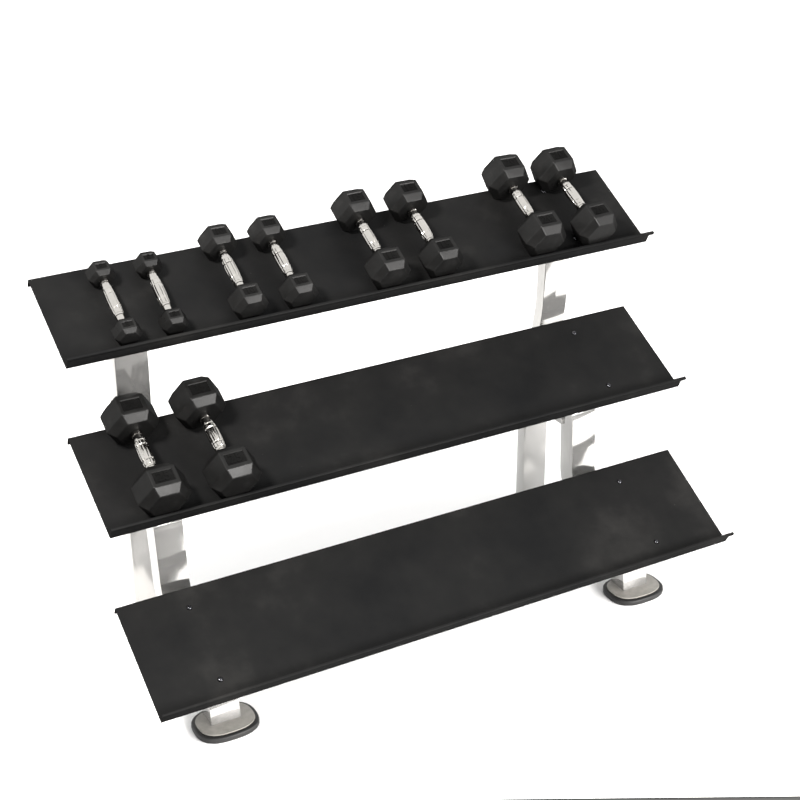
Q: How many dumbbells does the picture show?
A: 10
